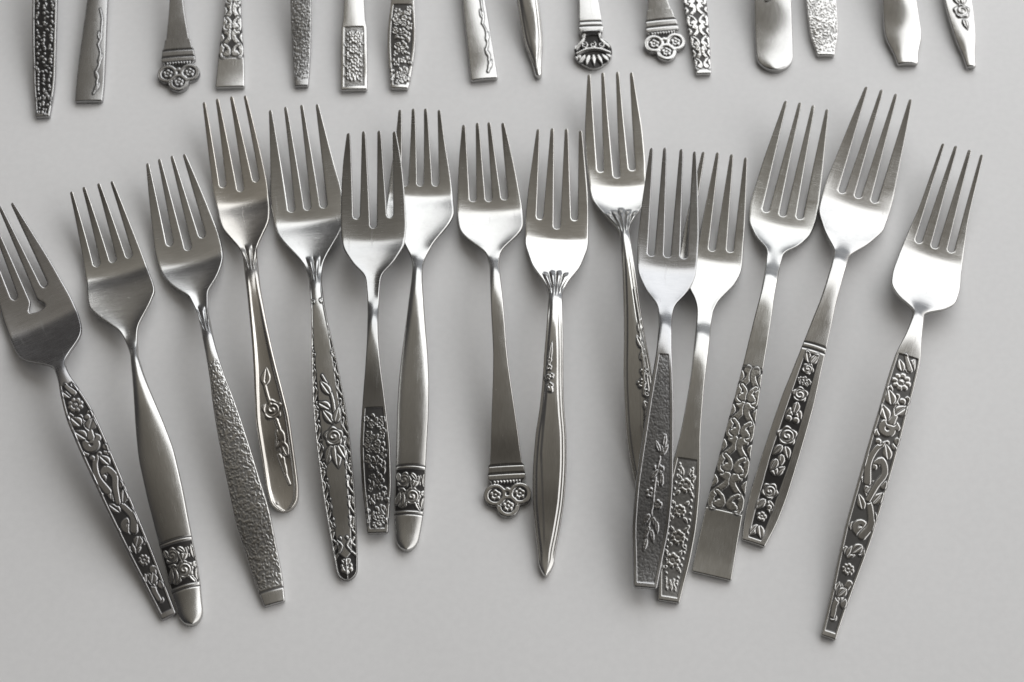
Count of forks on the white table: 15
